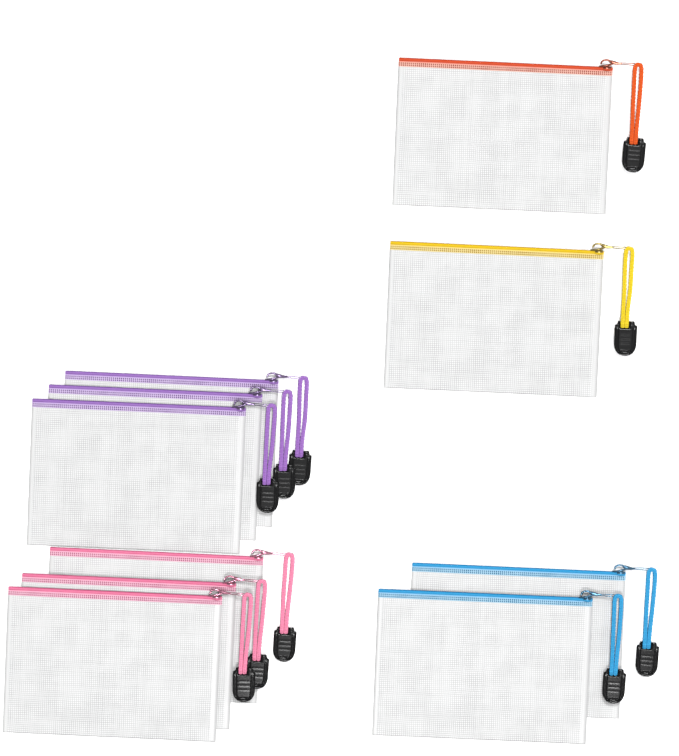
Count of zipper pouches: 10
